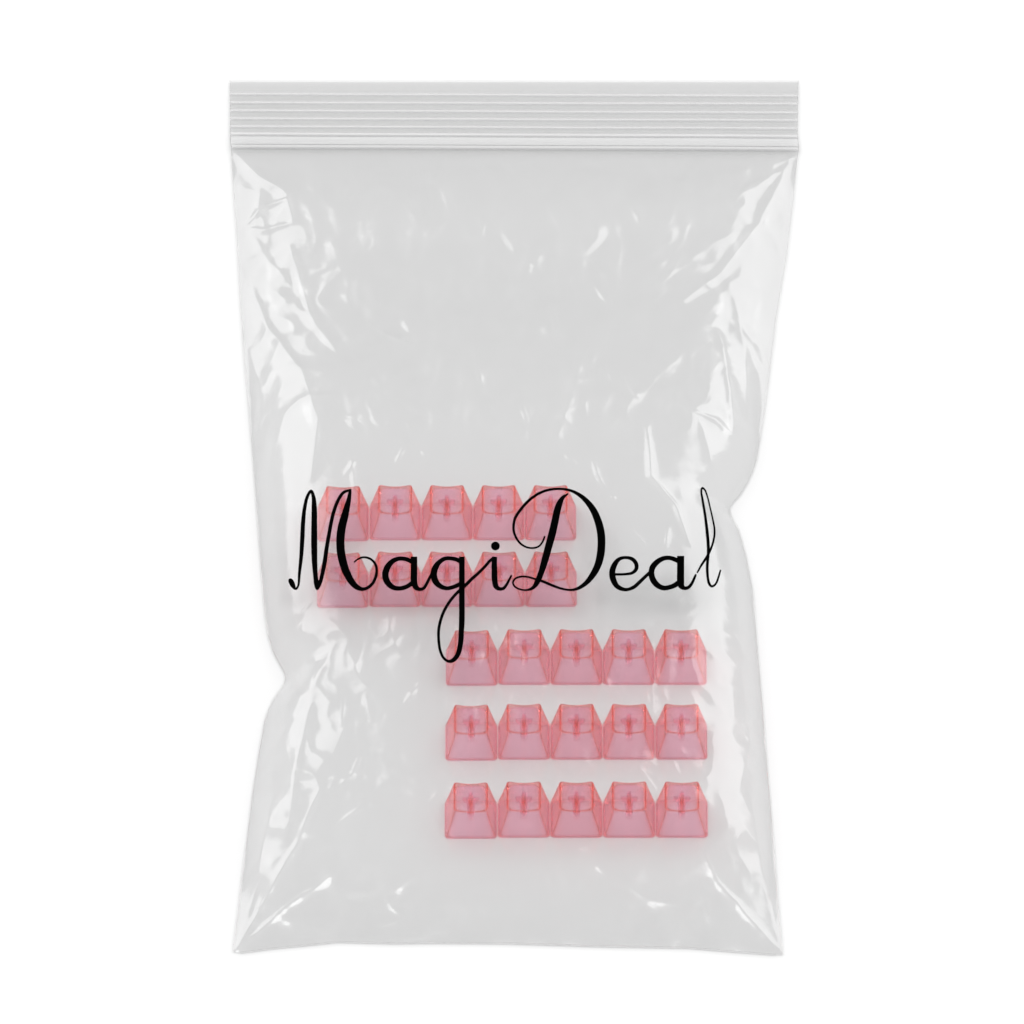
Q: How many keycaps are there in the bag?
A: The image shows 25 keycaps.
